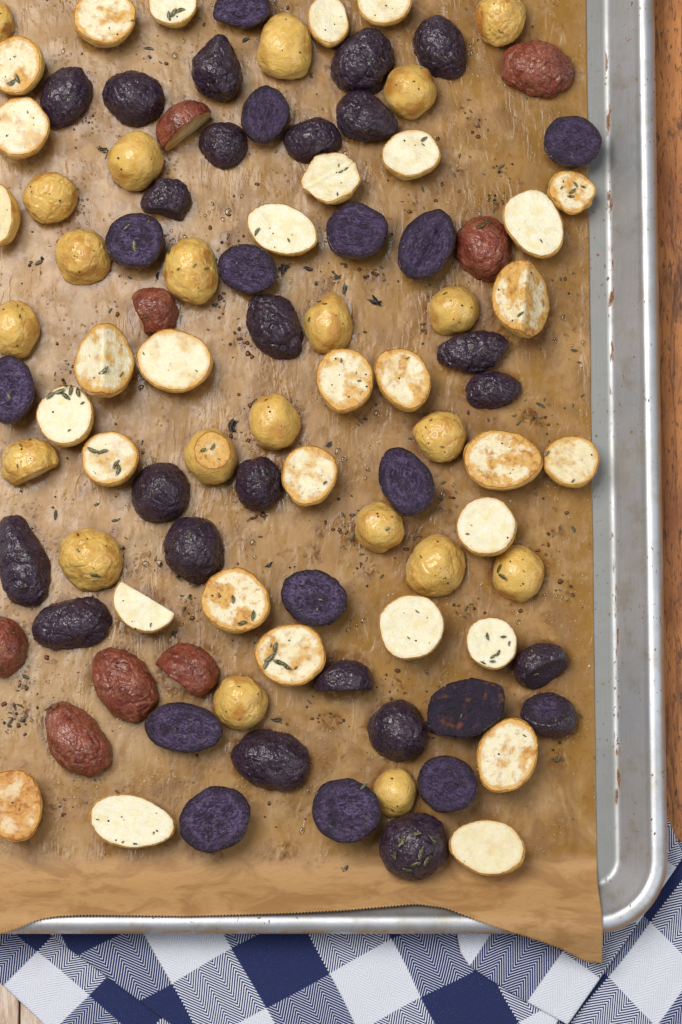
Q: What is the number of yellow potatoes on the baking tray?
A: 53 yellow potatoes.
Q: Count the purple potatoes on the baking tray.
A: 38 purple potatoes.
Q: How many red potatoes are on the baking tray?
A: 8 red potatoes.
